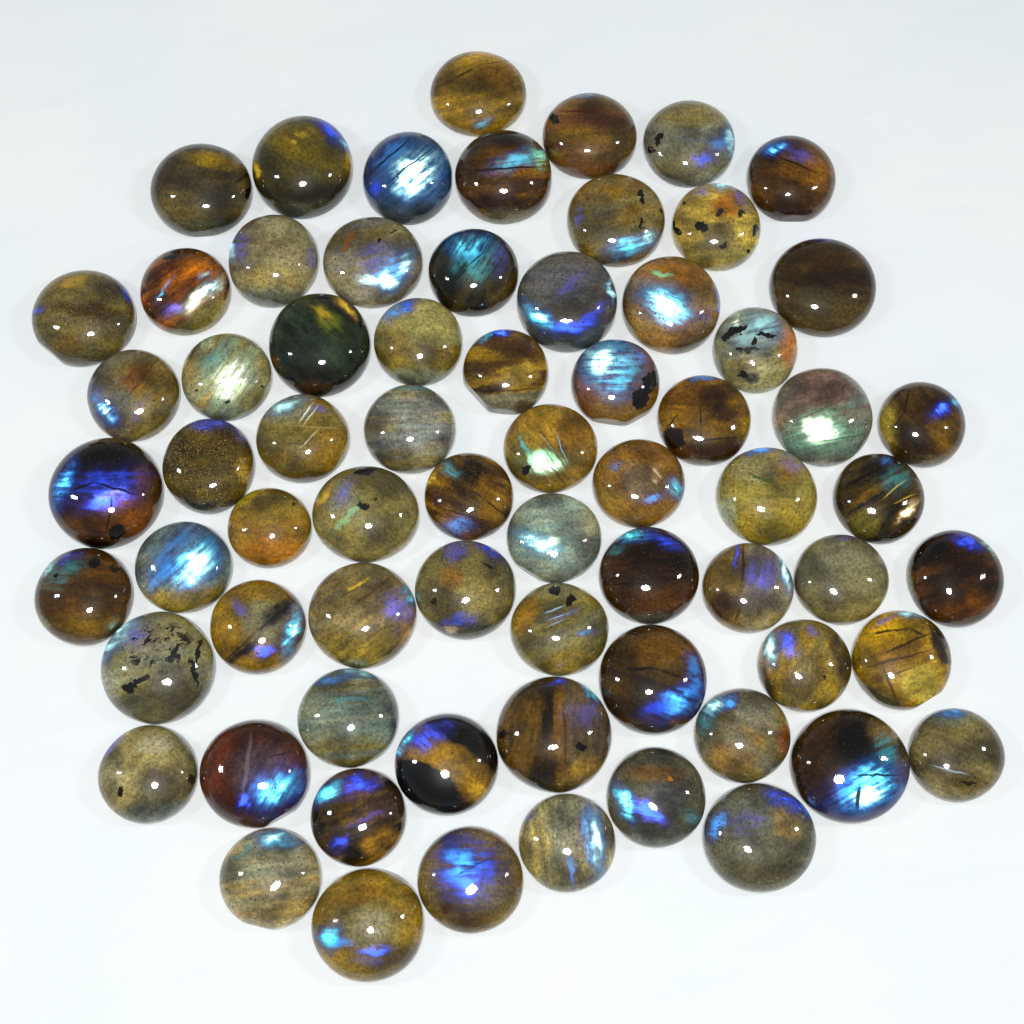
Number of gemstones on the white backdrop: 69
